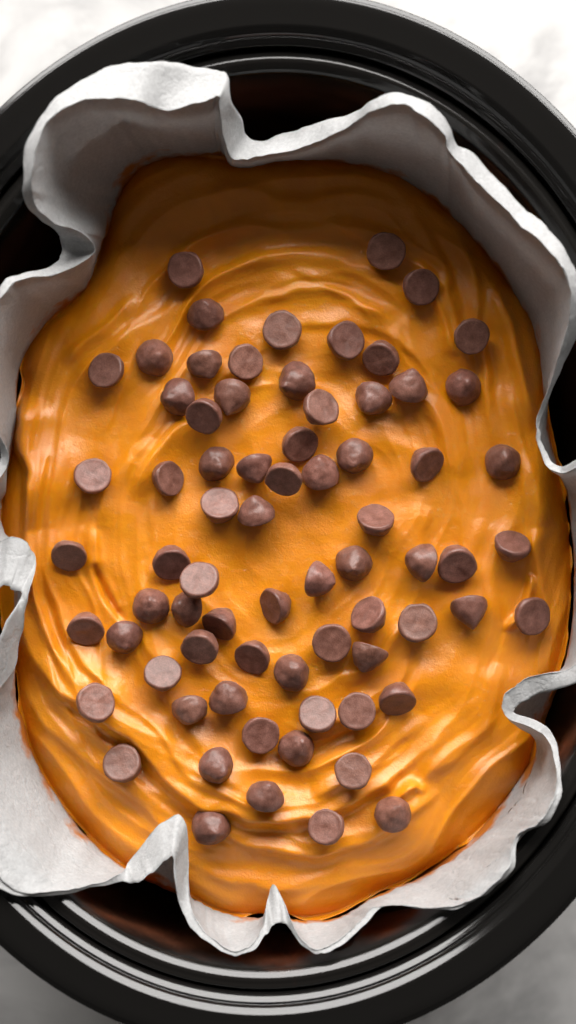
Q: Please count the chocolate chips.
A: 72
